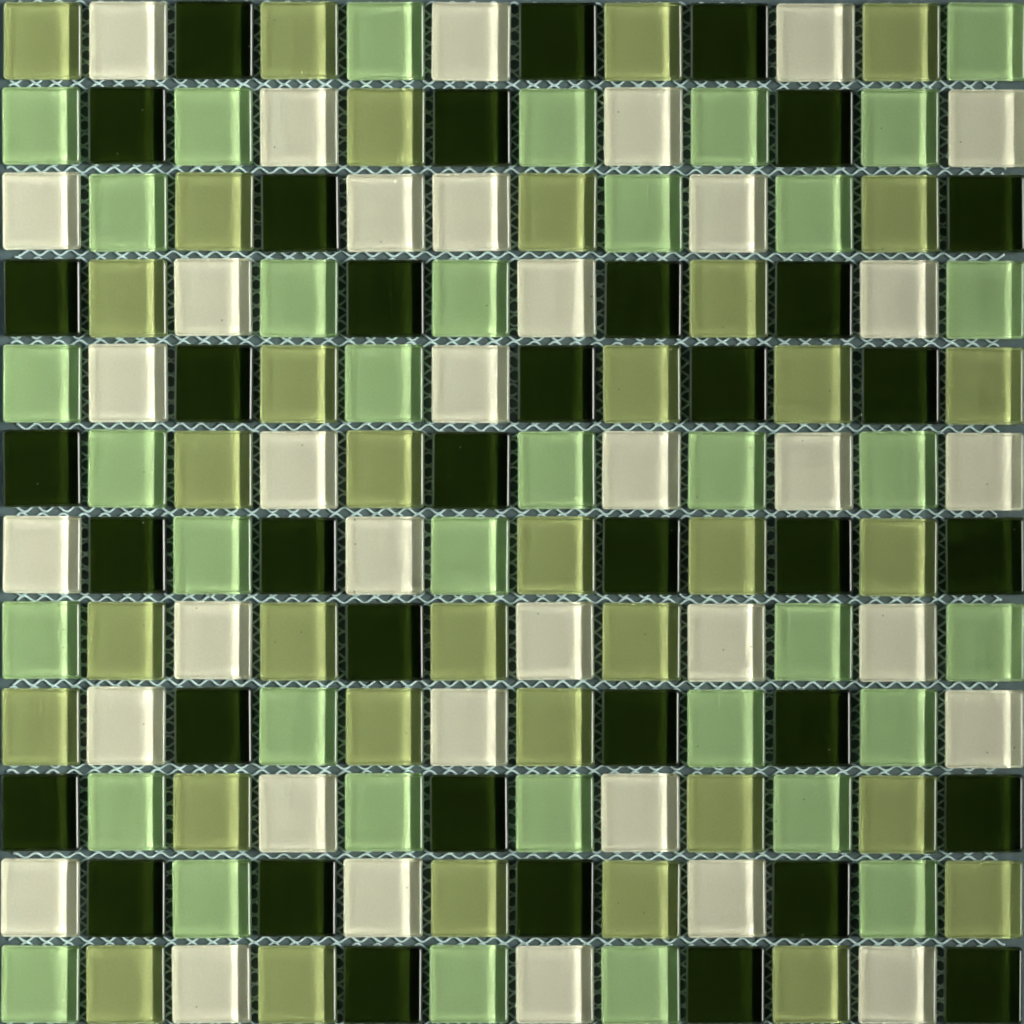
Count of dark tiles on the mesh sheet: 37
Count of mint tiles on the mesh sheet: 36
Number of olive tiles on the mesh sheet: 35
